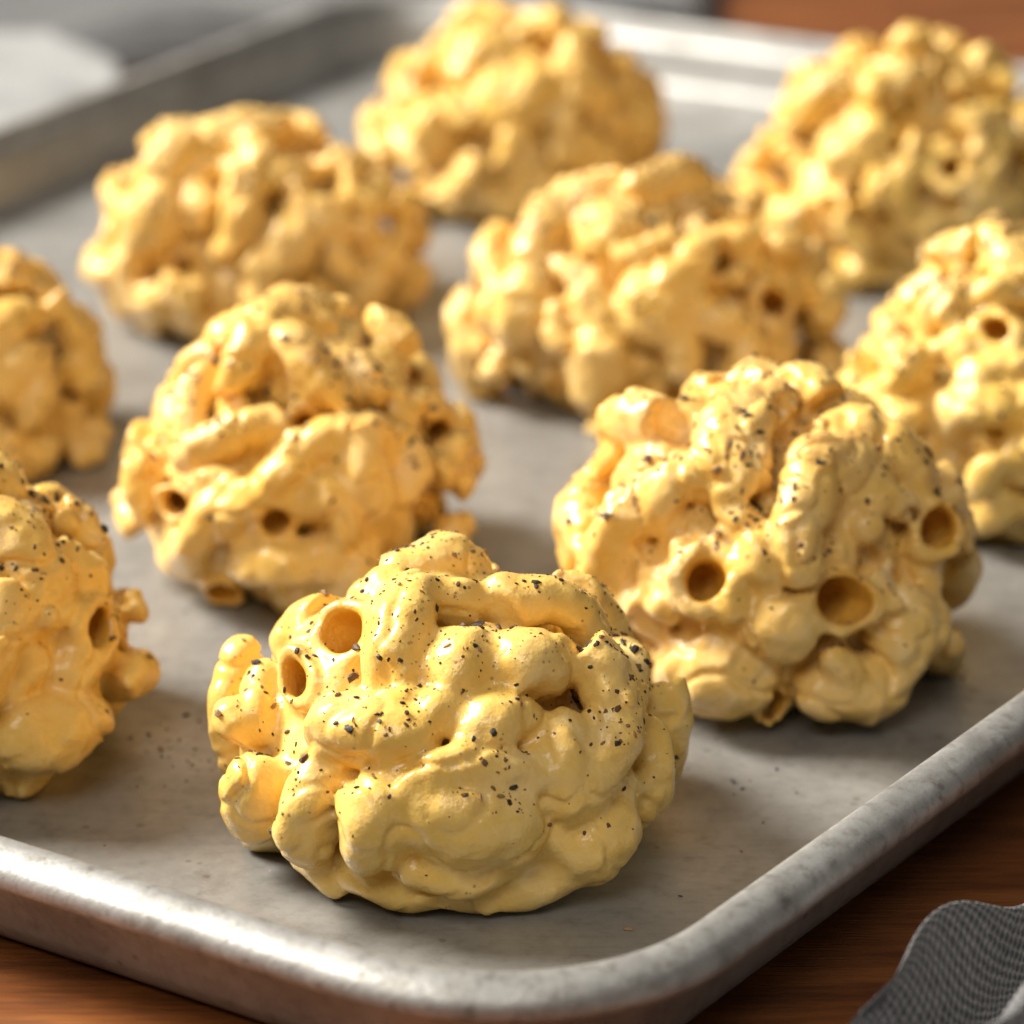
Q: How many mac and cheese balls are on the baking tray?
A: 10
